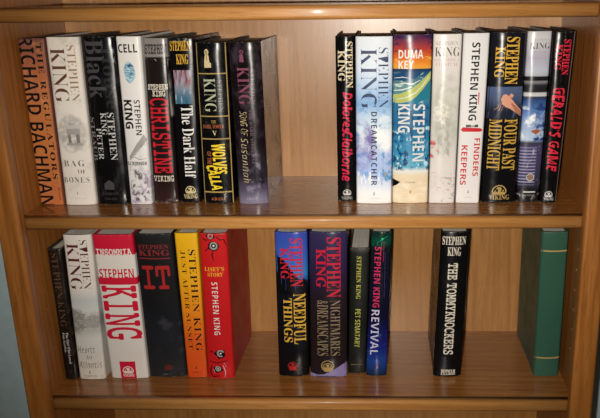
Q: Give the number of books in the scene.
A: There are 28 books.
